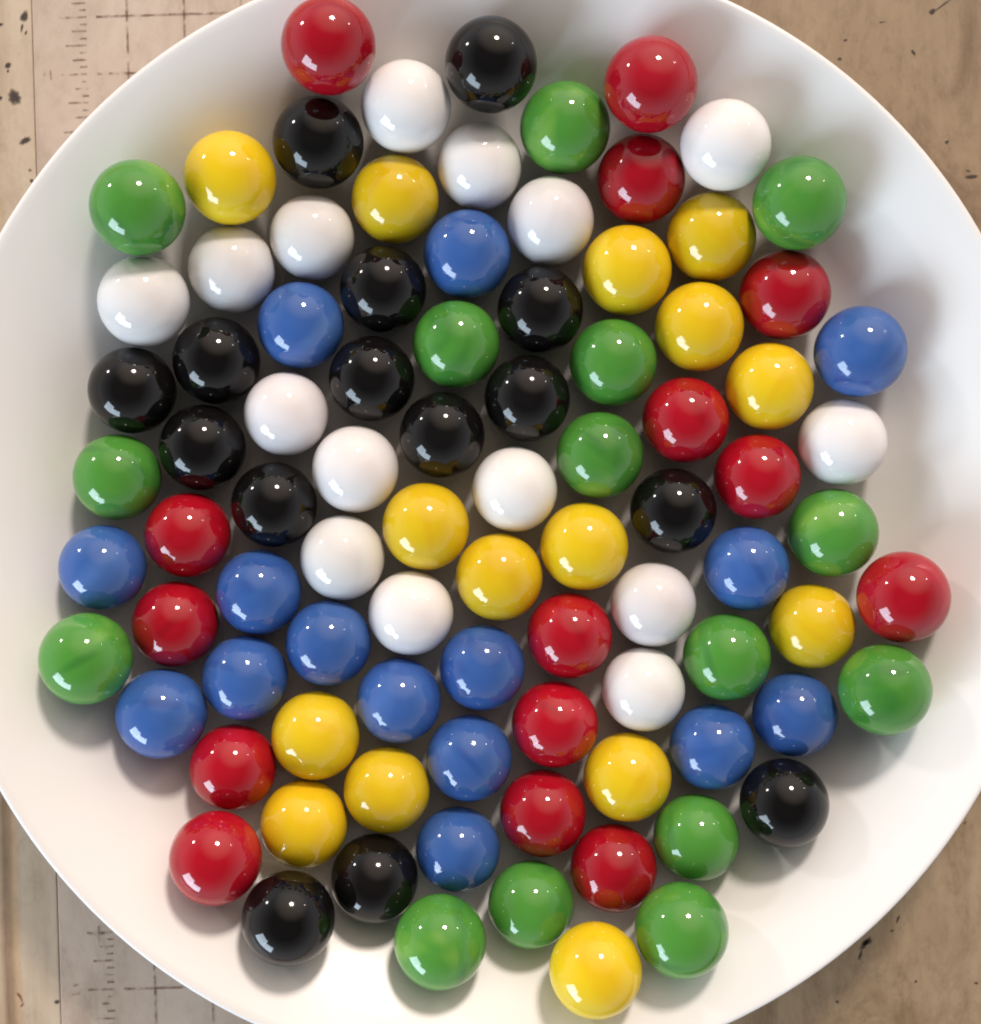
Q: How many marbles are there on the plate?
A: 90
